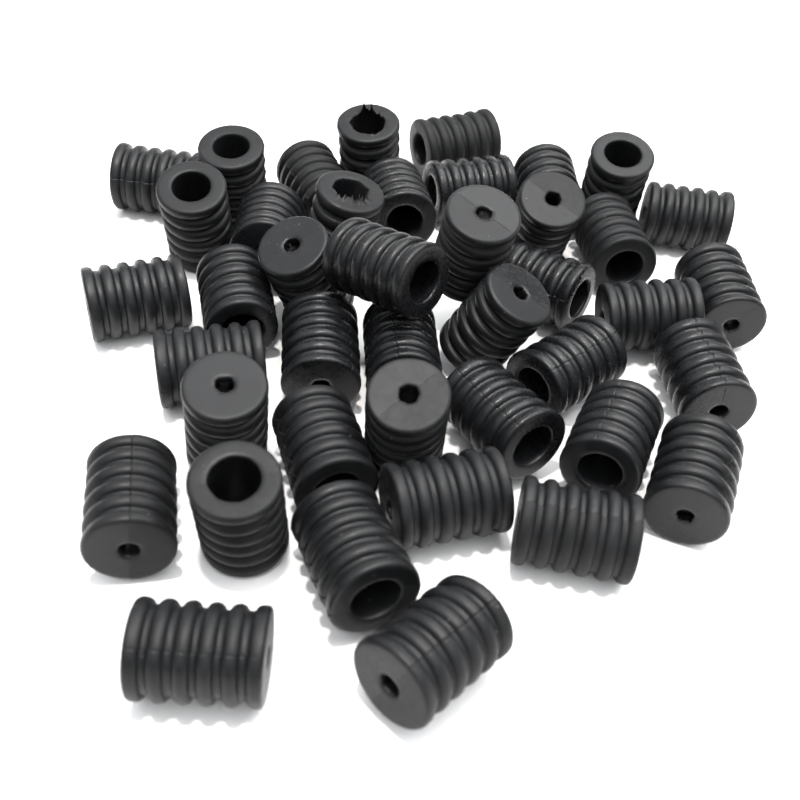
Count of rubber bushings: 42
